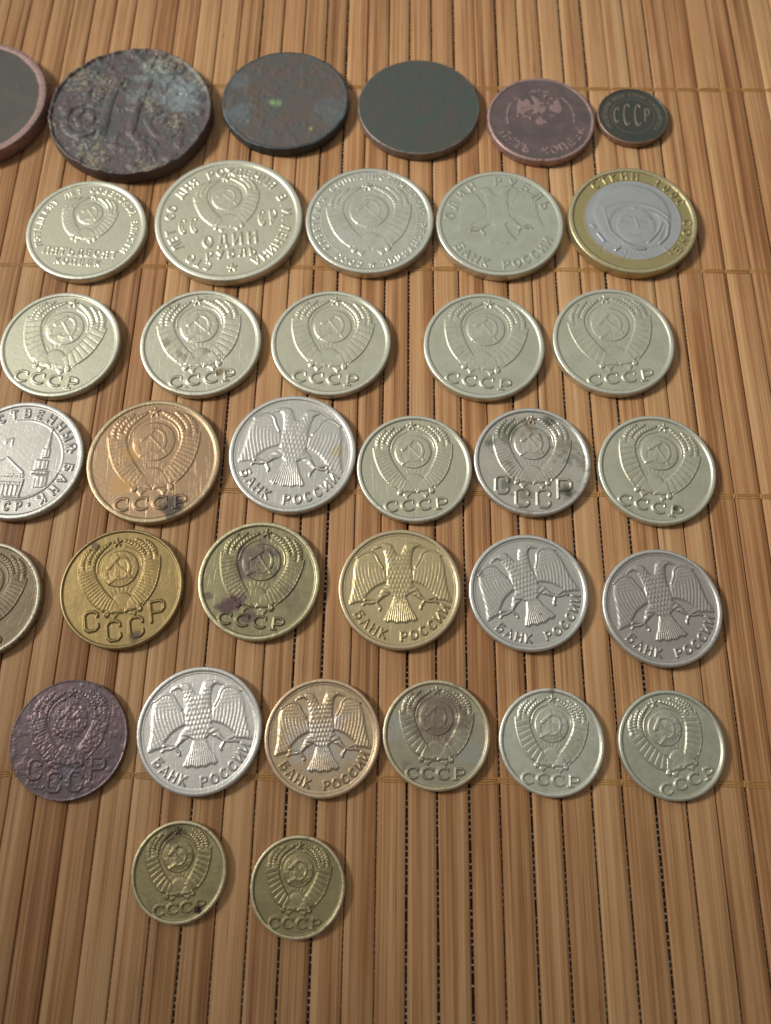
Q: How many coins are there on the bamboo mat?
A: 36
